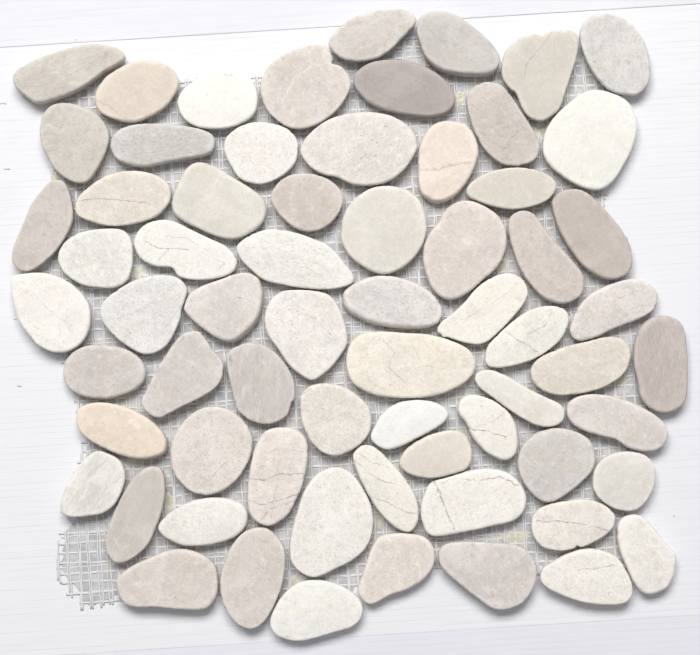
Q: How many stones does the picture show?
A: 67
